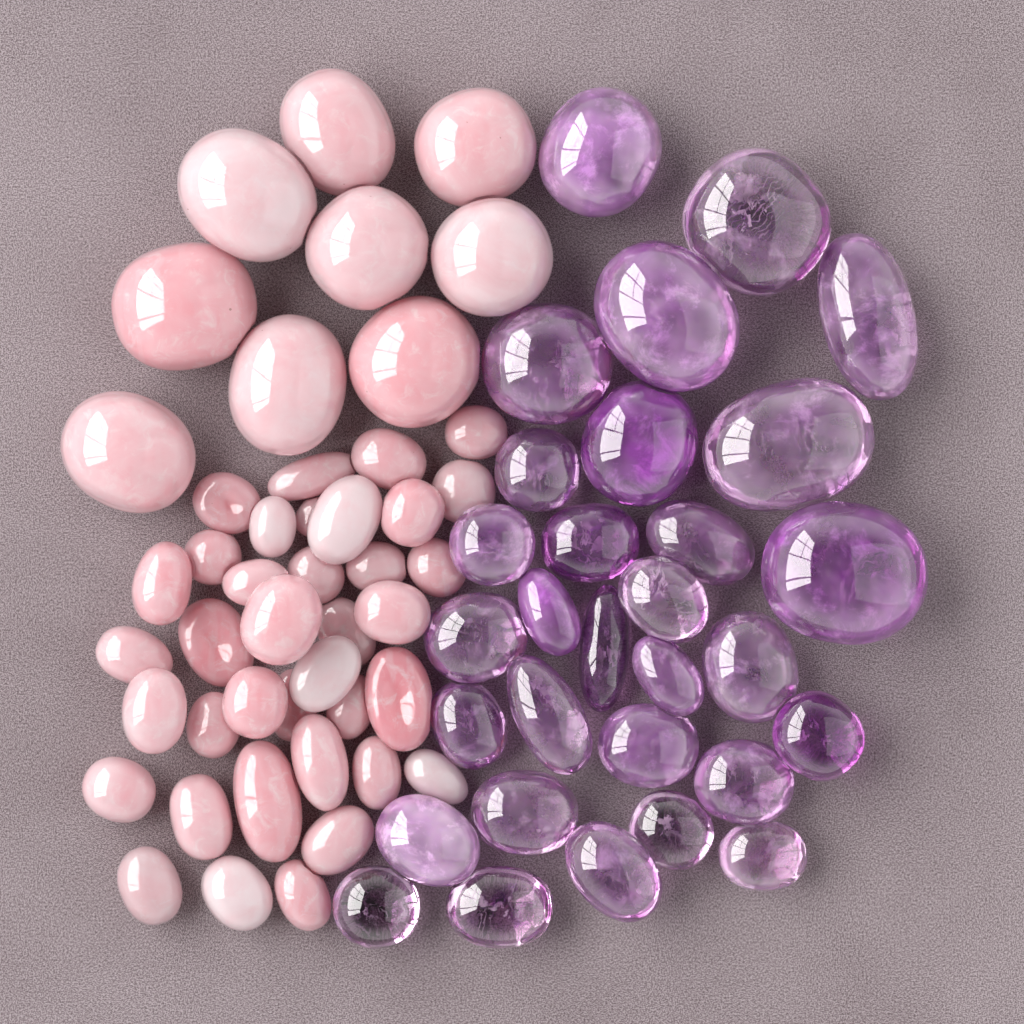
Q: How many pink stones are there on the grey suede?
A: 46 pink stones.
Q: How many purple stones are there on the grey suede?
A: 30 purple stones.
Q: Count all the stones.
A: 76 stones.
